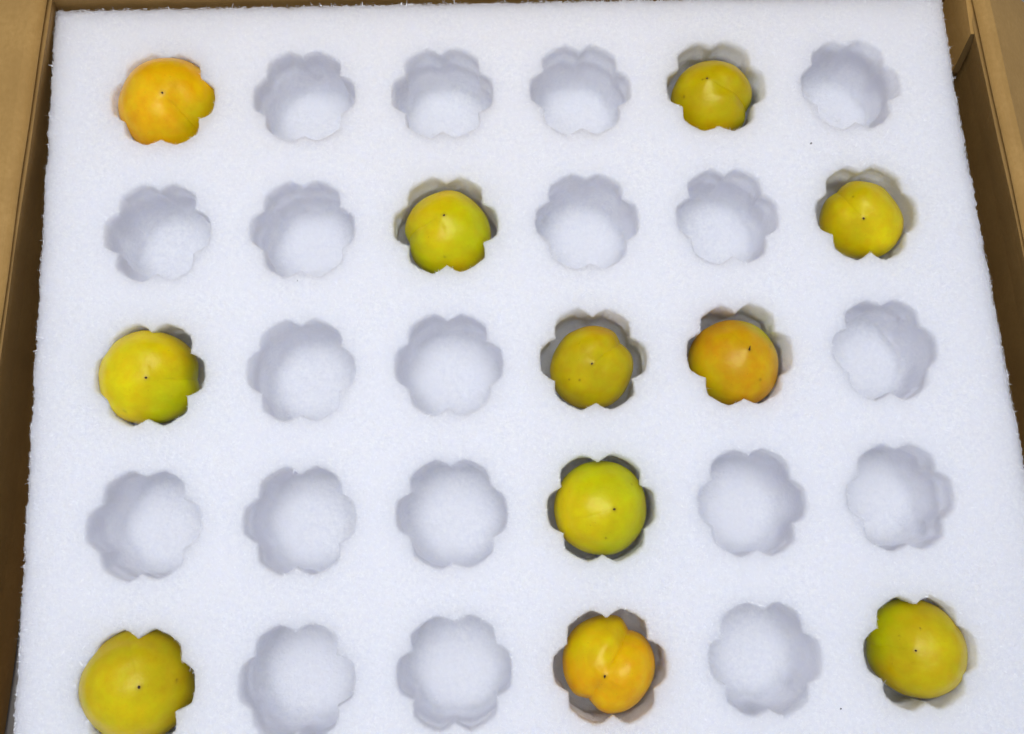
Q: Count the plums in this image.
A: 11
